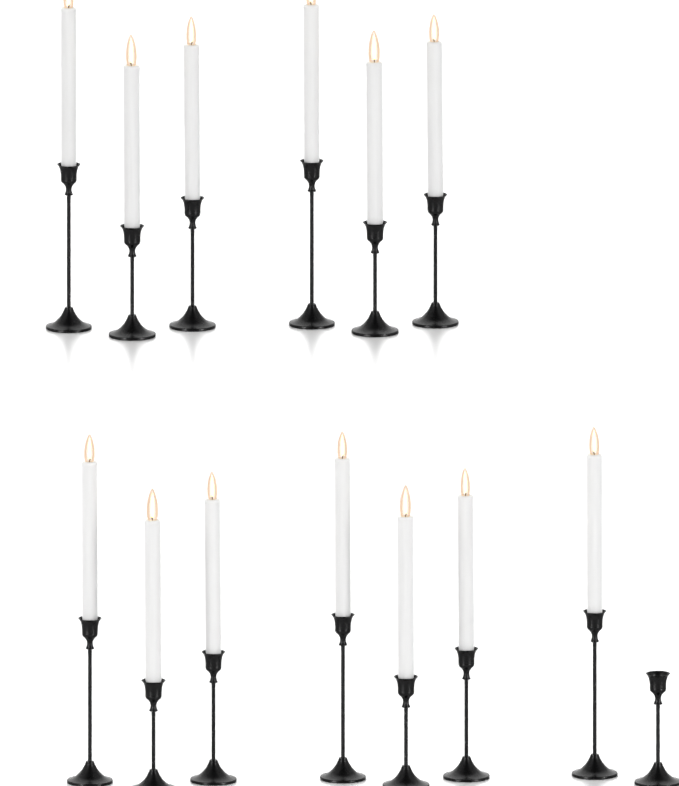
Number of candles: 13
